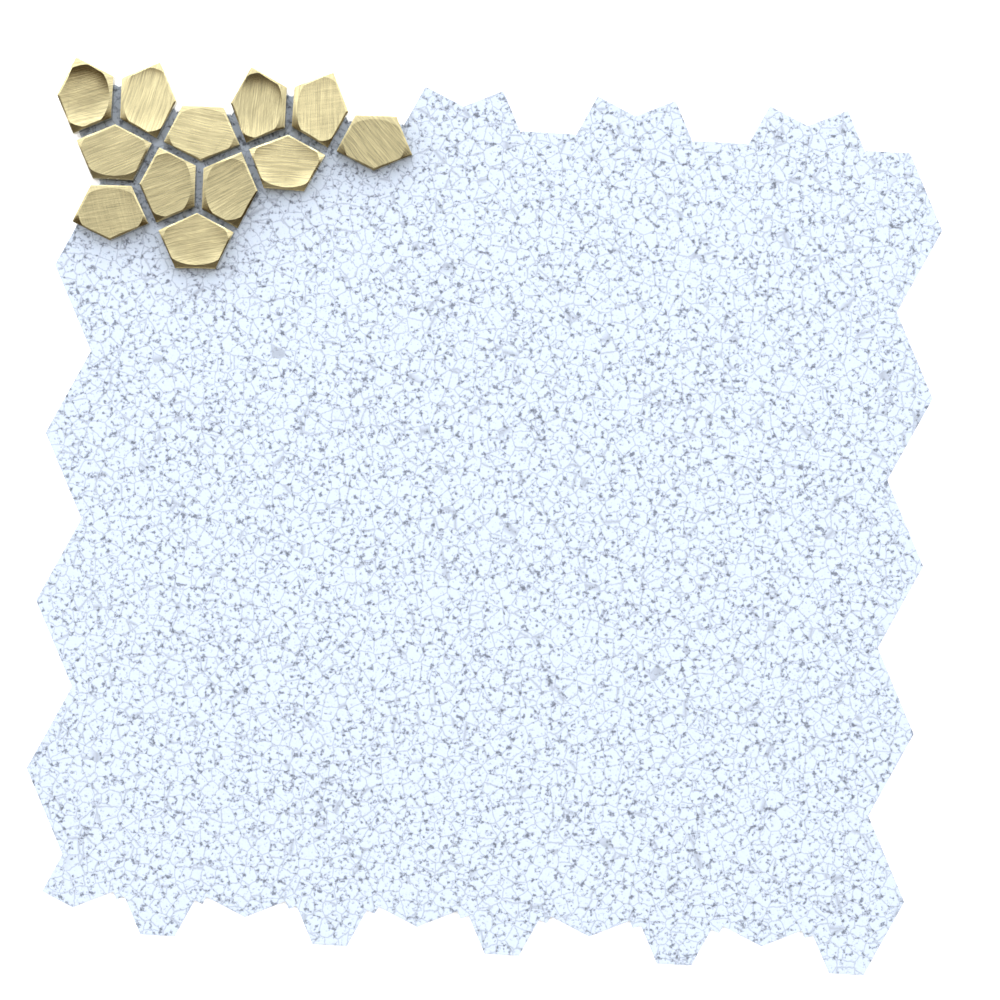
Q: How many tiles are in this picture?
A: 12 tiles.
